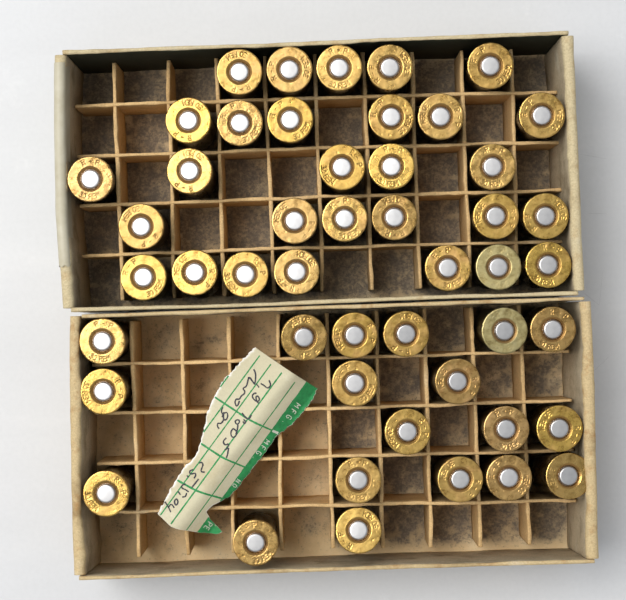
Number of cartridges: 48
